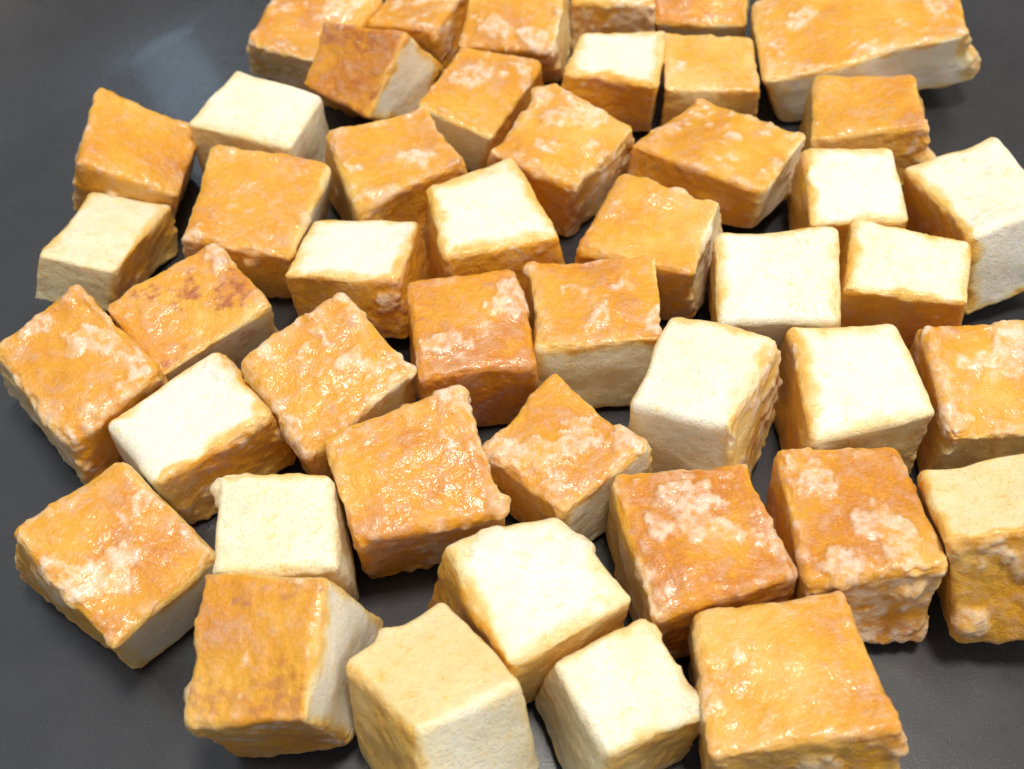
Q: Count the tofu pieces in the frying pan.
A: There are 46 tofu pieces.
